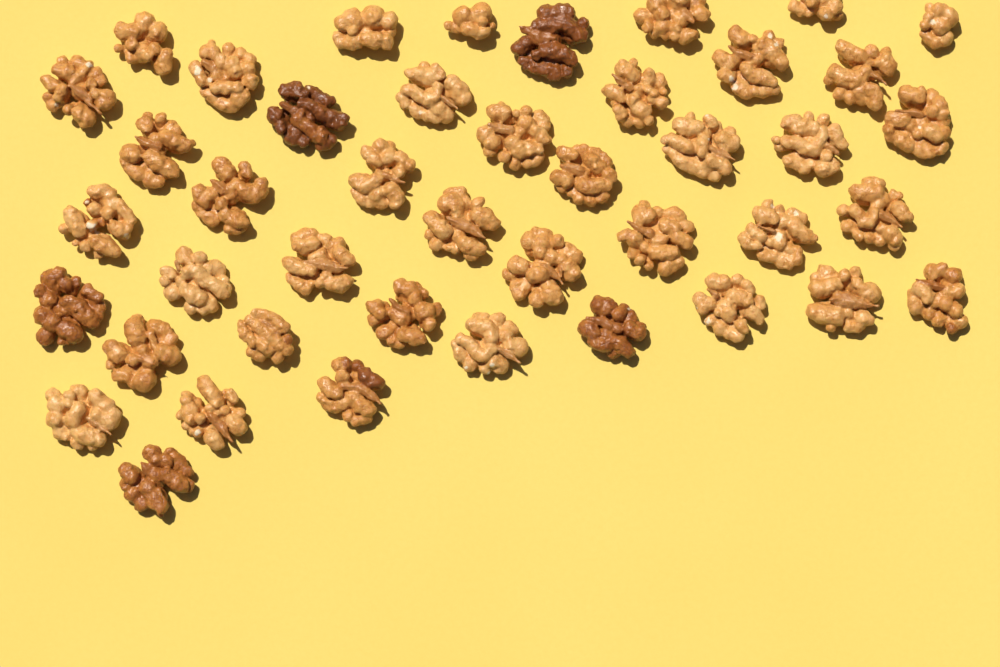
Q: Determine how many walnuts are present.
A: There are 43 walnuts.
